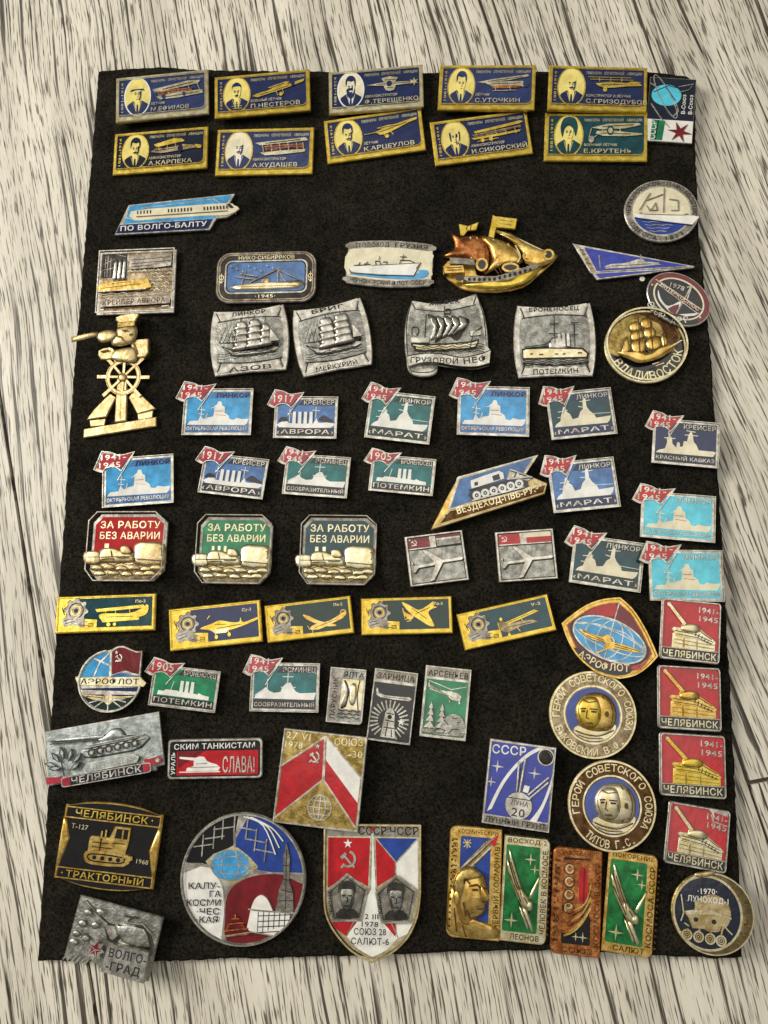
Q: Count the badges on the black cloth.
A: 76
